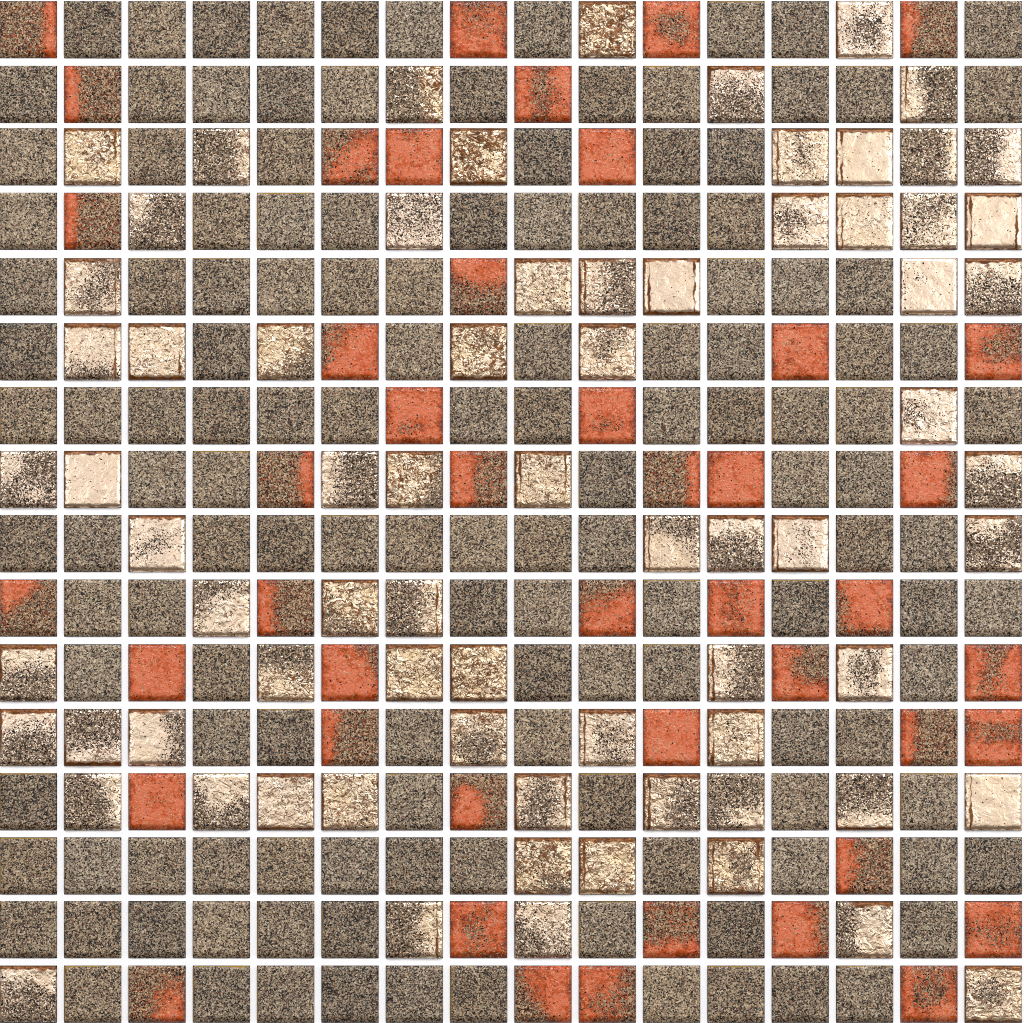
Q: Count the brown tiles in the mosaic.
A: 138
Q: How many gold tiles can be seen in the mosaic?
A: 73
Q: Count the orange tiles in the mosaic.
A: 45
